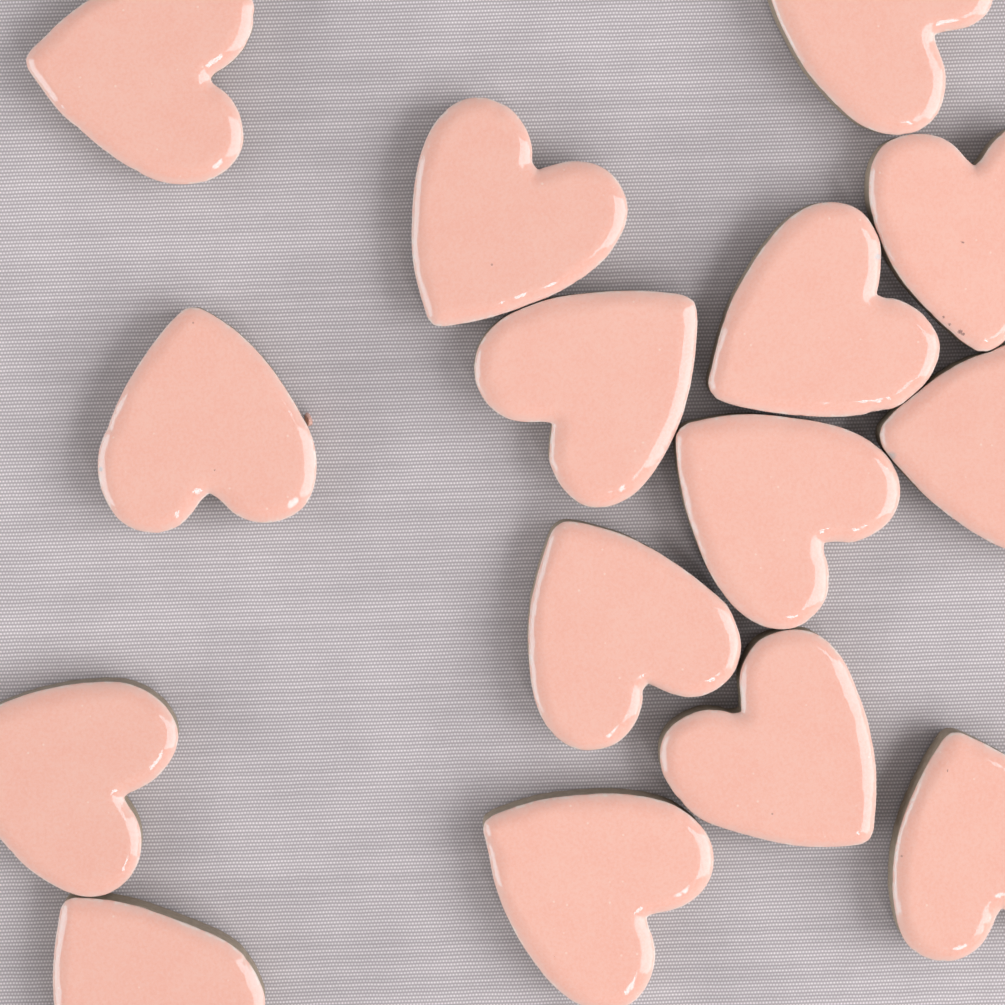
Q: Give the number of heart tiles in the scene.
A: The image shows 15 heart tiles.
